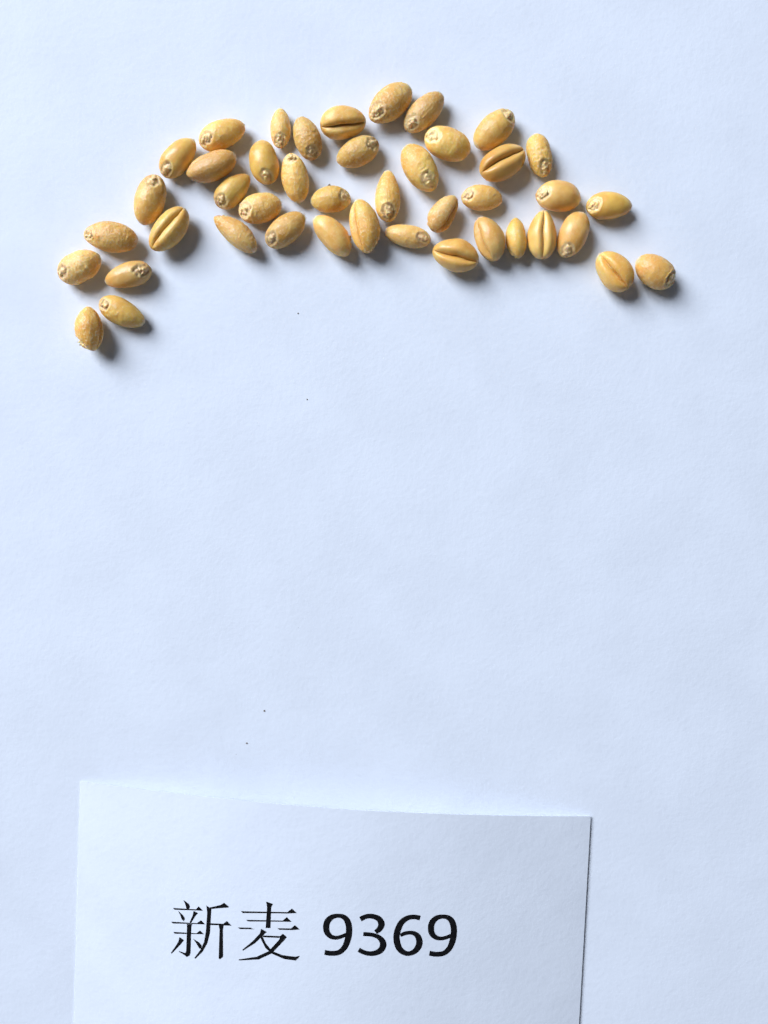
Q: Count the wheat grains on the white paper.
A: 43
